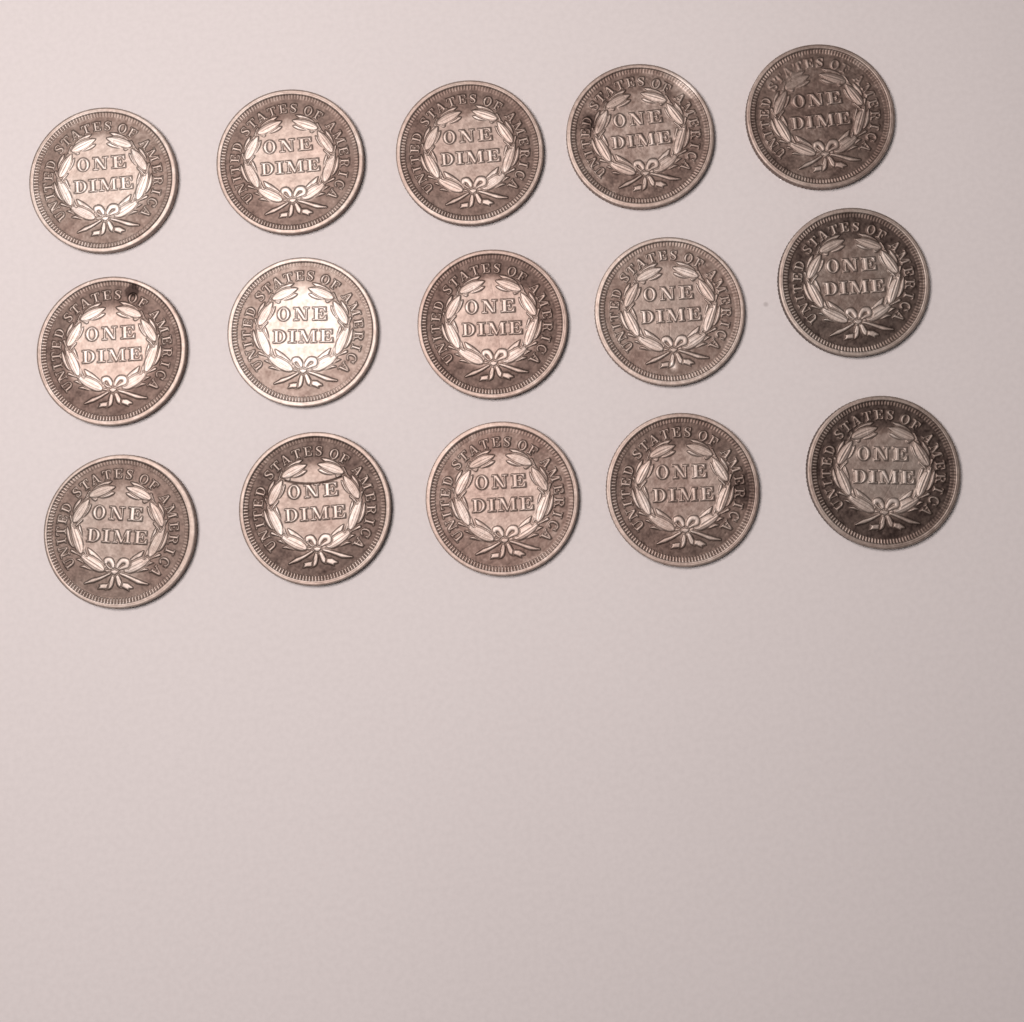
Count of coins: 15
